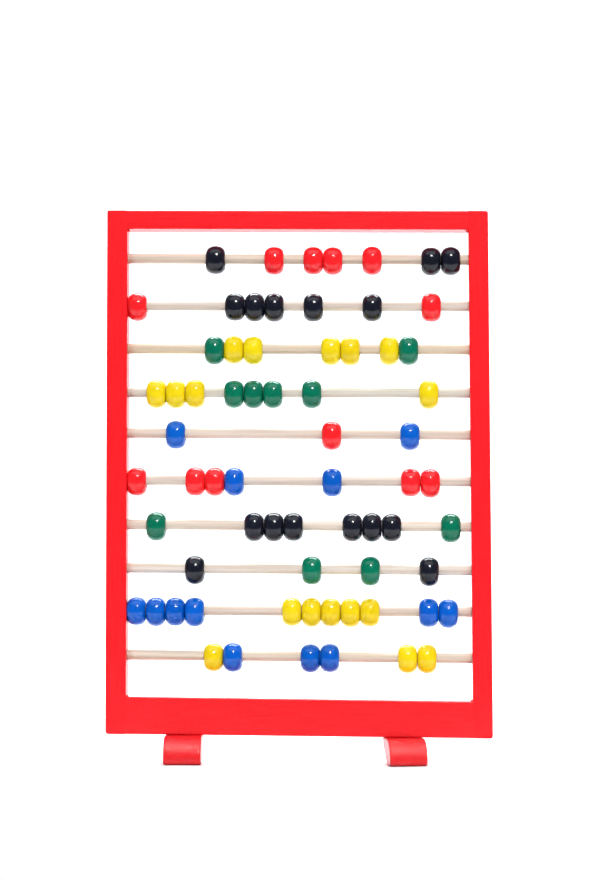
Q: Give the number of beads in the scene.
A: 68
